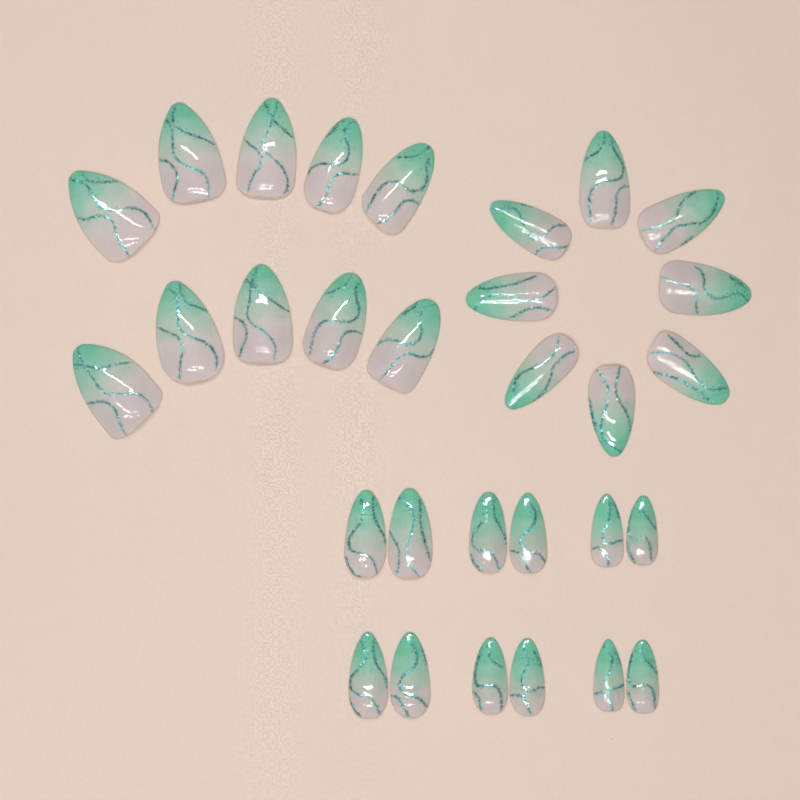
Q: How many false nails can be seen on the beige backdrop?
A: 30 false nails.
